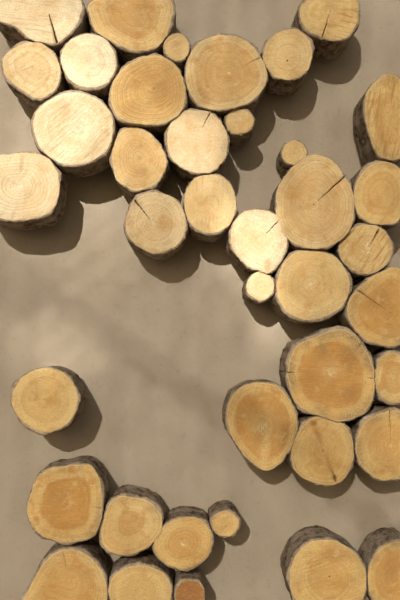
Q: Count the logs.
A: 40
